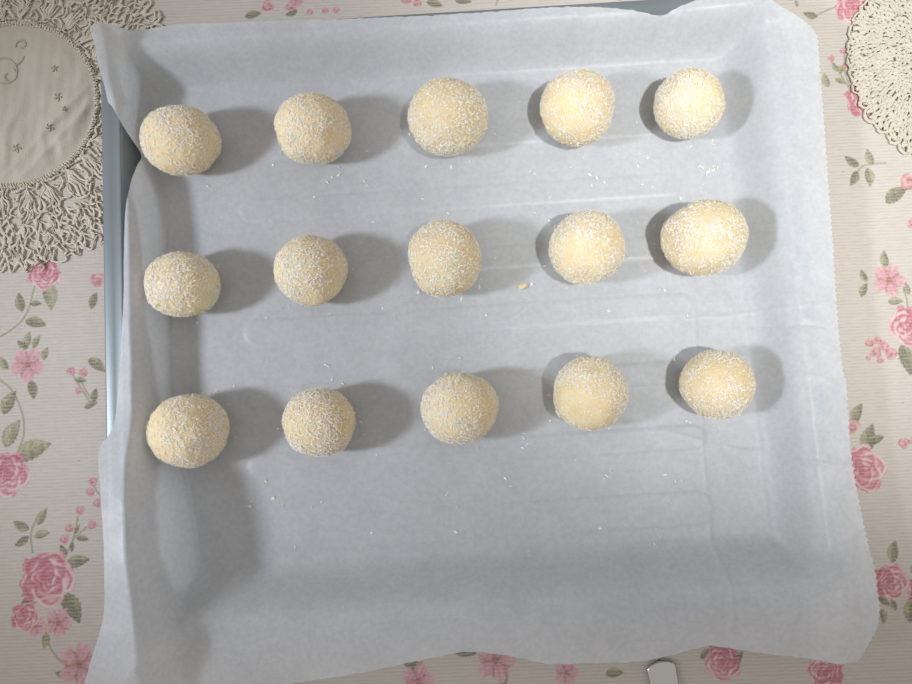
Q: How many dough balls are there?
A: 15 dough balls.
